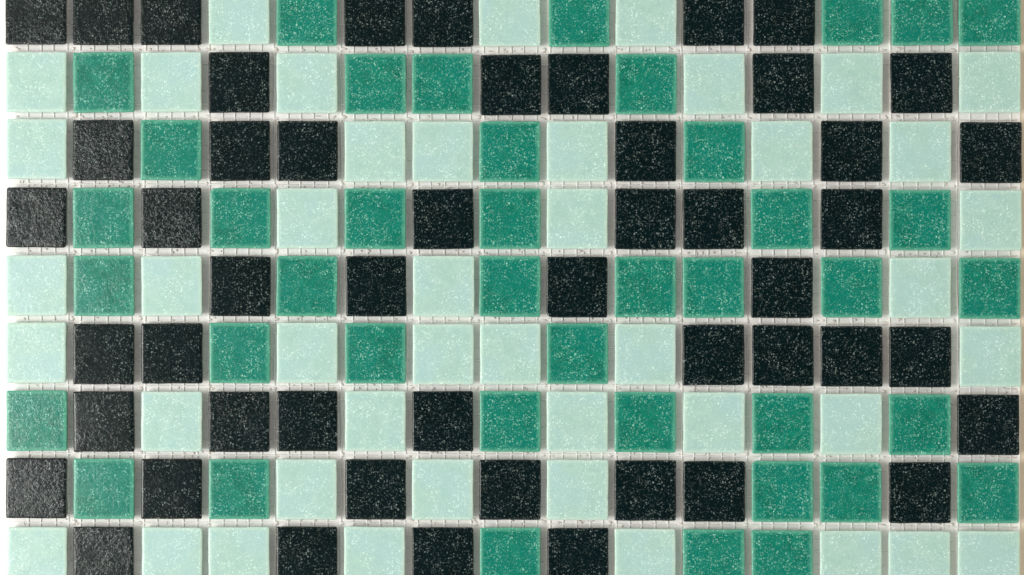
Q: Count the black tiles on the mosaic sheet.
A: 50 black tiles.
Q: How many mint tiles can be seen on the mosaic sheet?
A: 44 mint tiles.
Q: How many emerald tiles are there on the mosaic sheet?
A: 41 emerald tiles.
